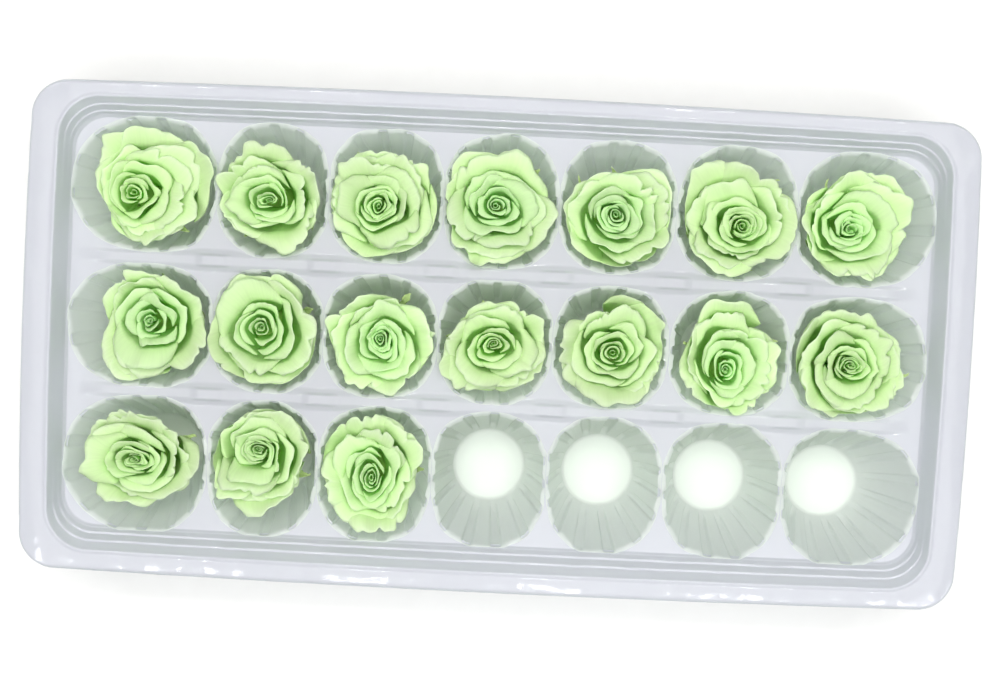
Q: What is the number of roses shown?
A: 17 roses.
